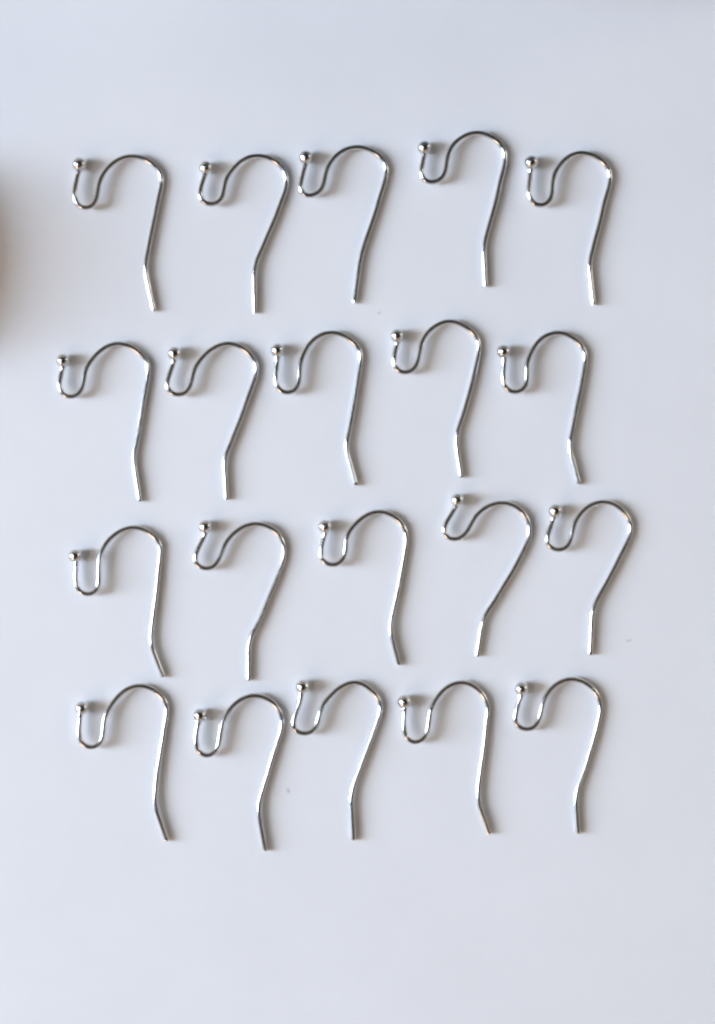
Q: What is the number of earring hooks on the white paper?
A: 20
